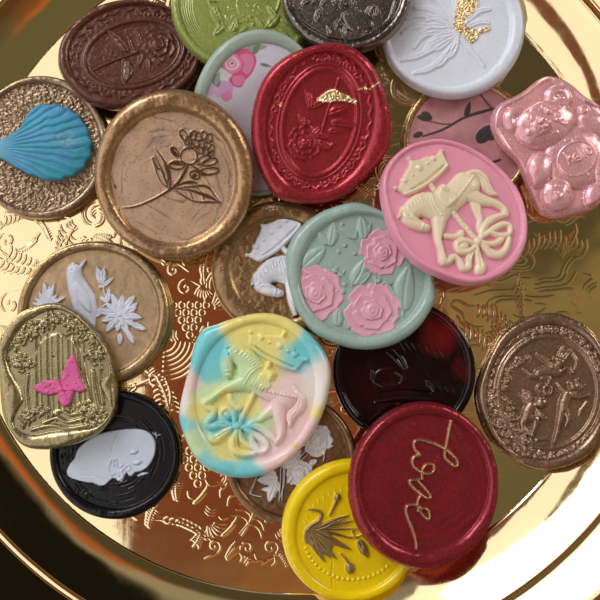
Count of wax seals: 22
